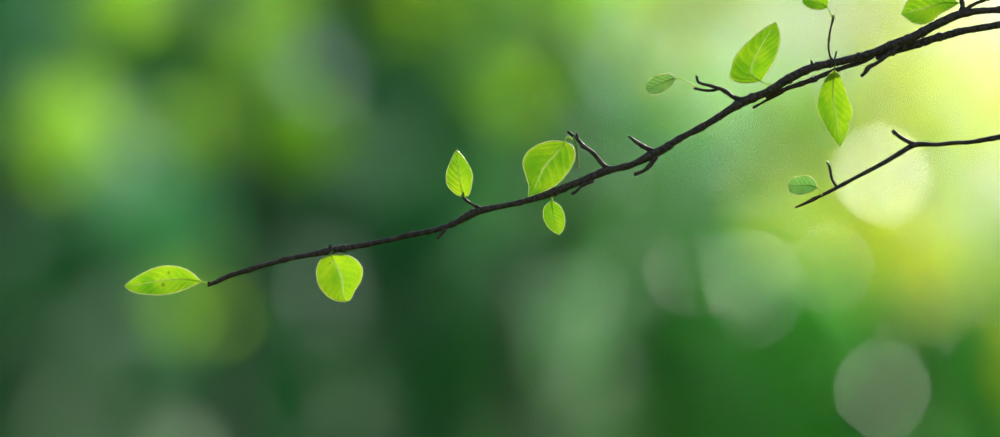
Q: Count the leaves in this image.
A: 11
